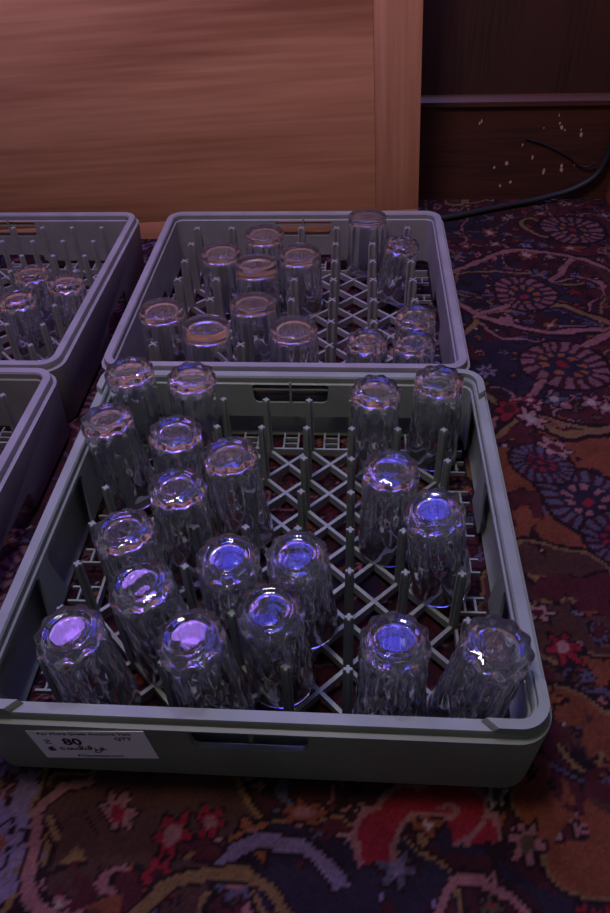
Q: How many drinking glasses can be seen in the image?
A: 35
